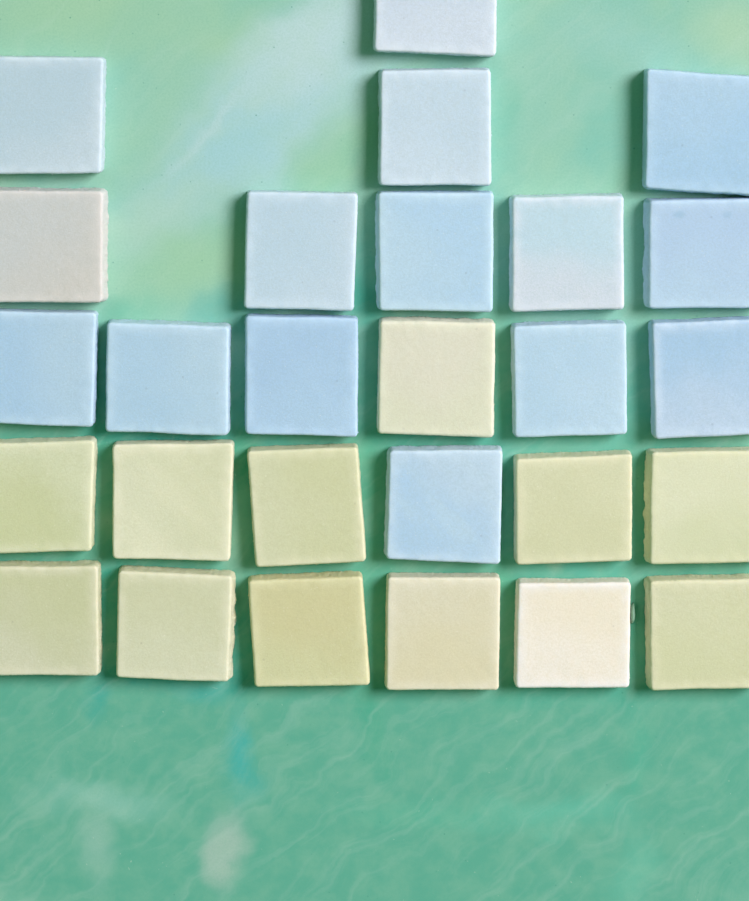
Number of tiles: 27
